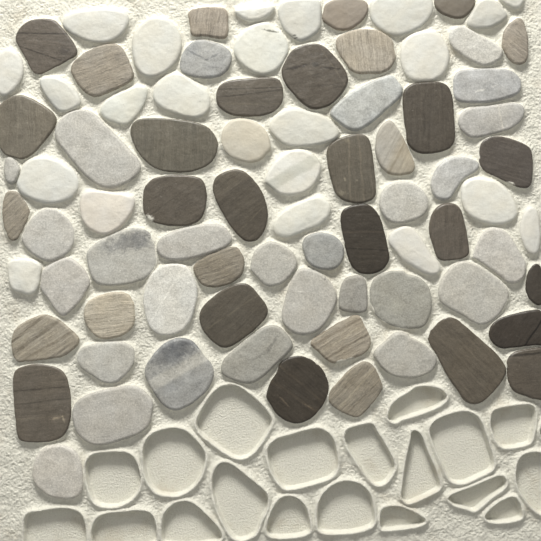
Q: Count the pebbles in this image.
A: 82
